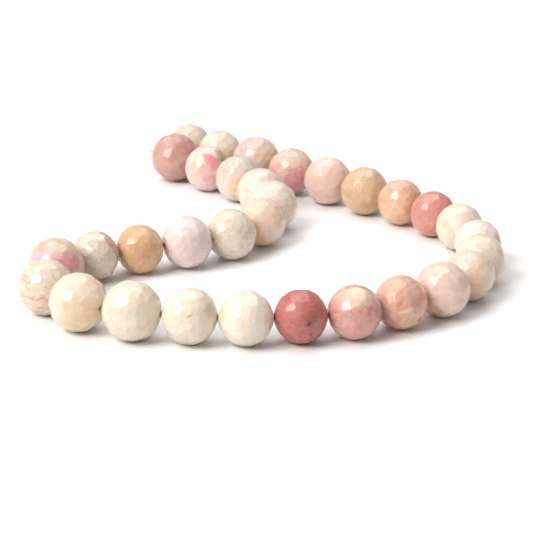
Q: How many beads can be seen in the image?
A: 32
